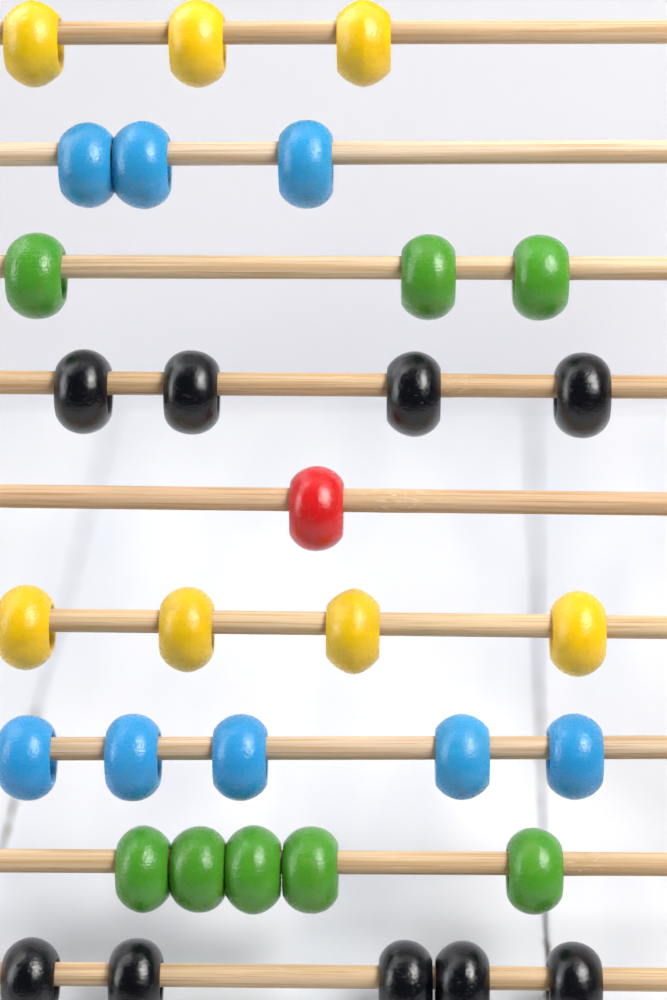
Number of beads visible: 33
